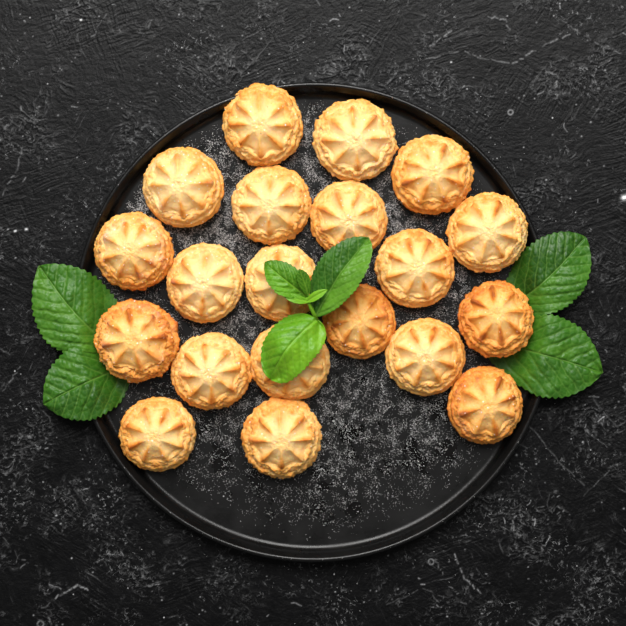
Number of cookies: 20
